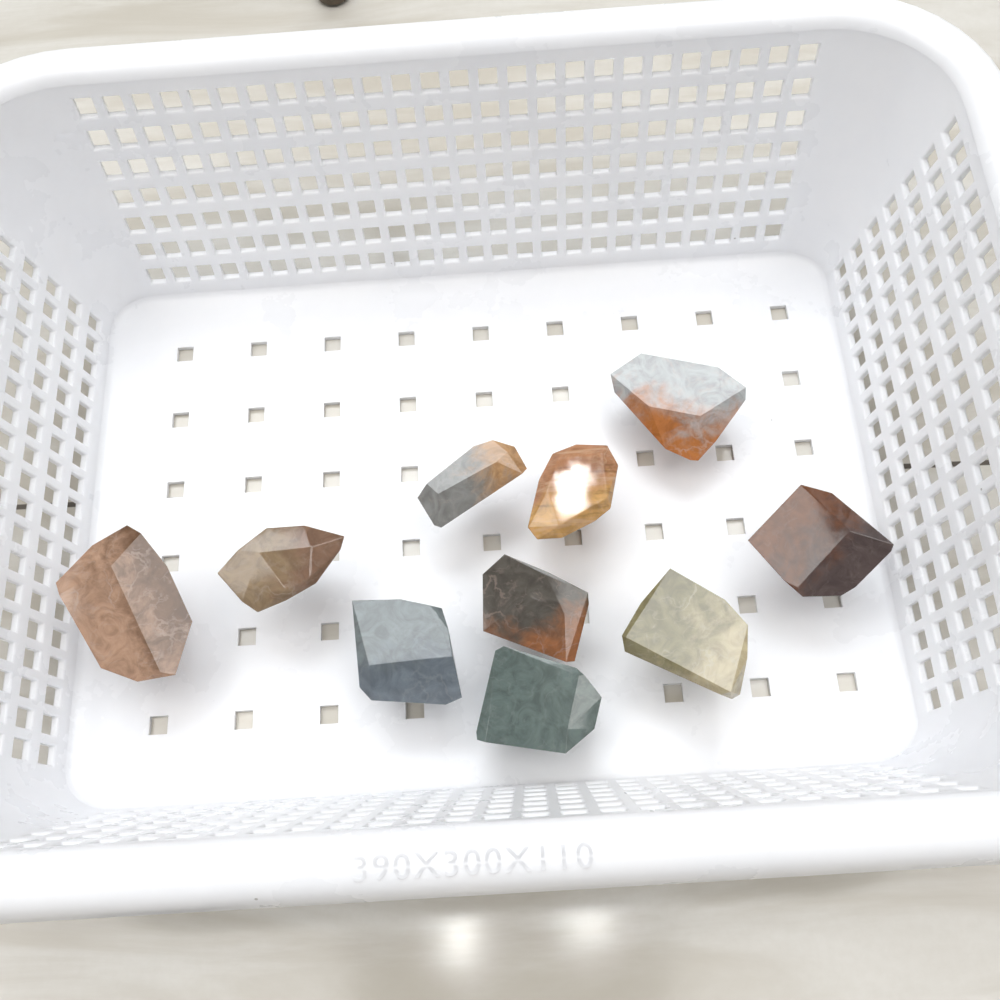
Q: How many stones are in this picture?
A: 10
